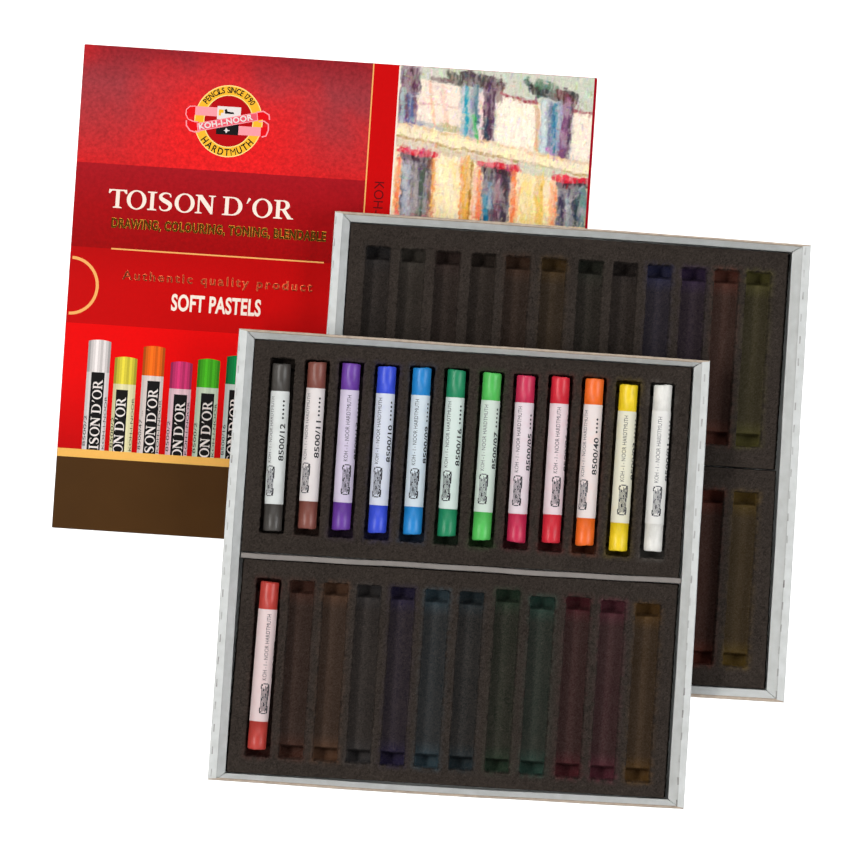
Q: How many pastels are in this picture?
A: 13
